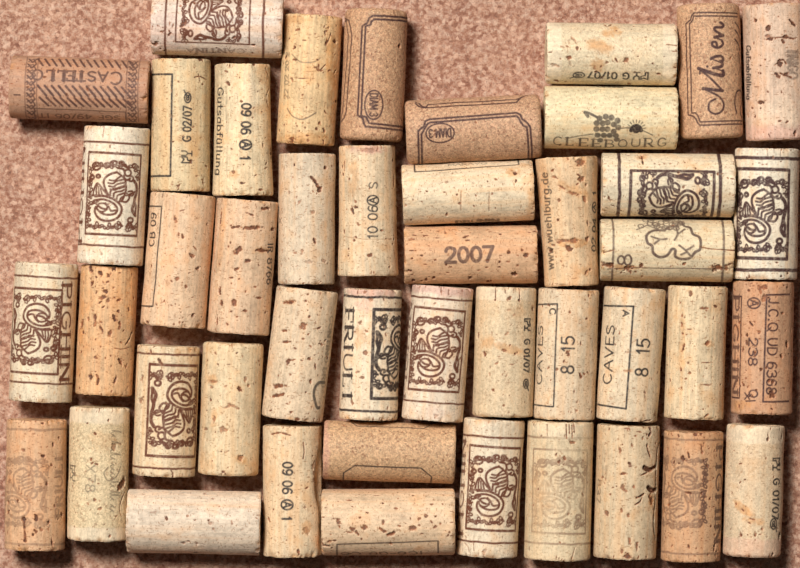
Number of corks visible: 45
